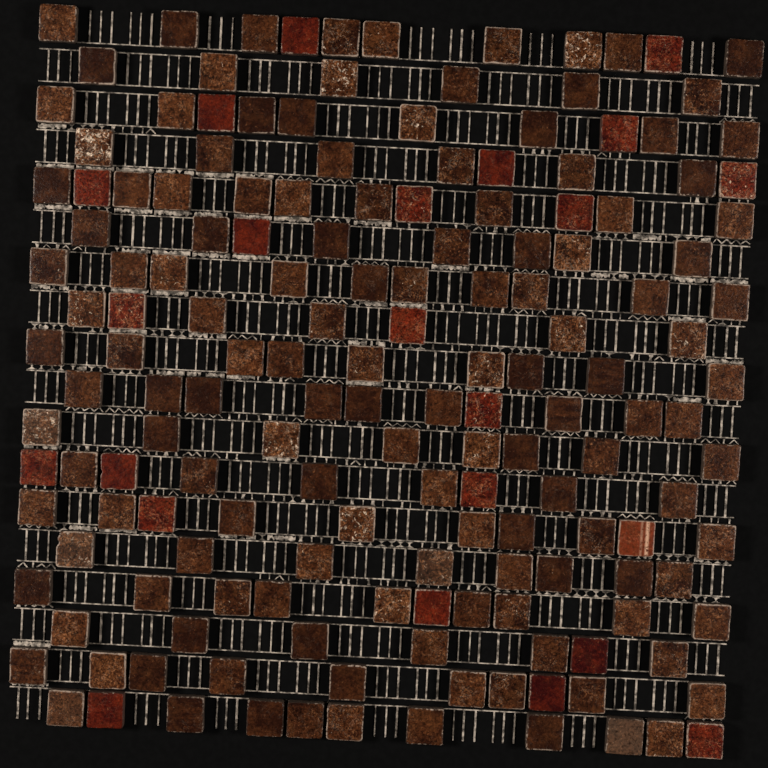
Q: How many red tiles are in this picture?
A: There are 23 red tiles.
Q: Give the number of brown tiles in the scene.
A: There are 141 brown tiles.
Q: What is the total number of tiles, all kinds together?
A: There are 164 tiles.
